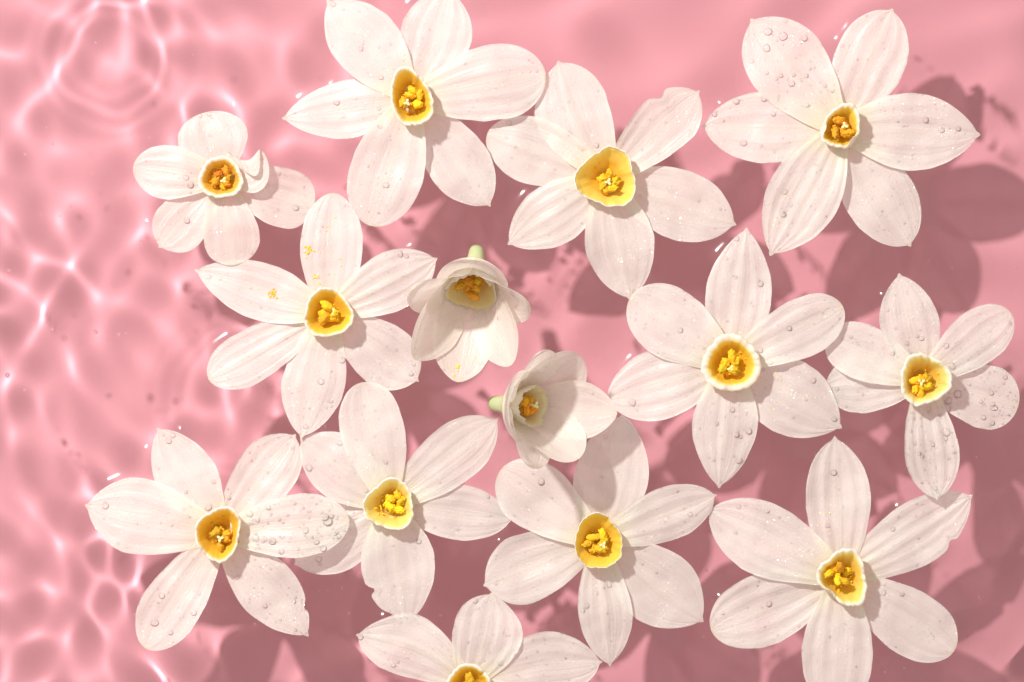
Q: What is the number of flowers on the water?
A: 14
